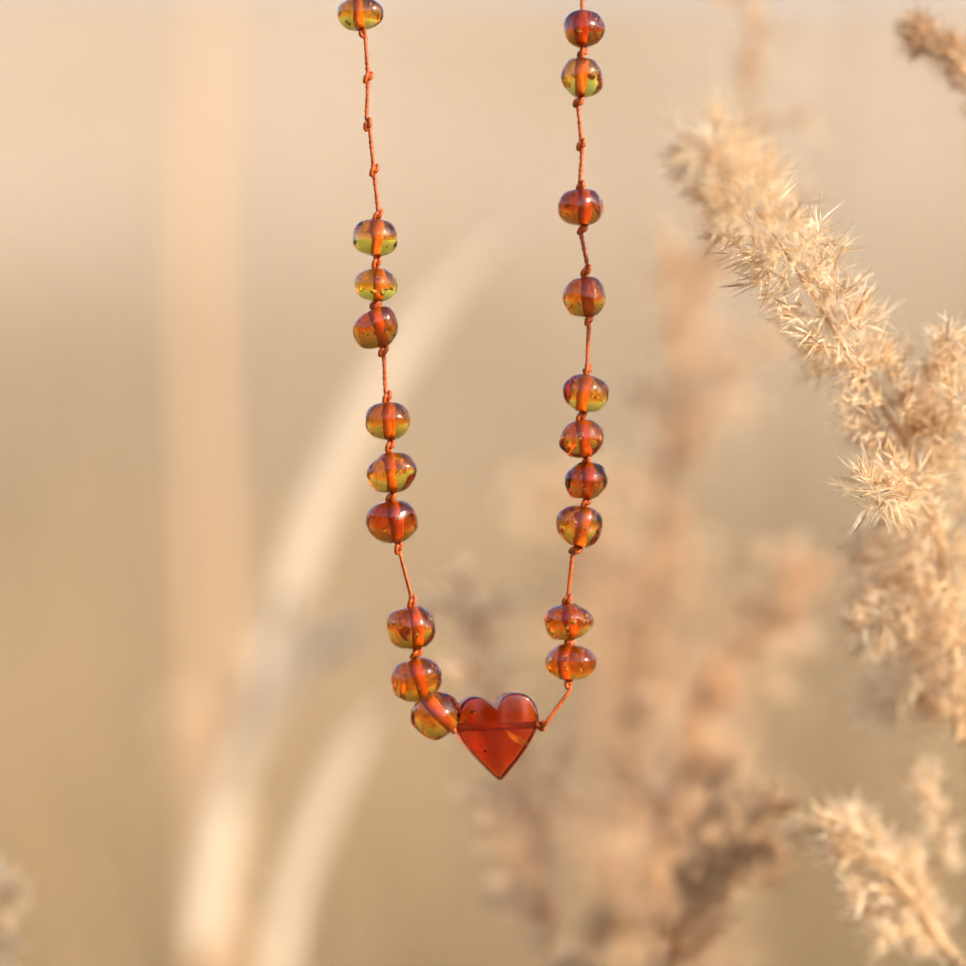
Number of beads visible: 20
